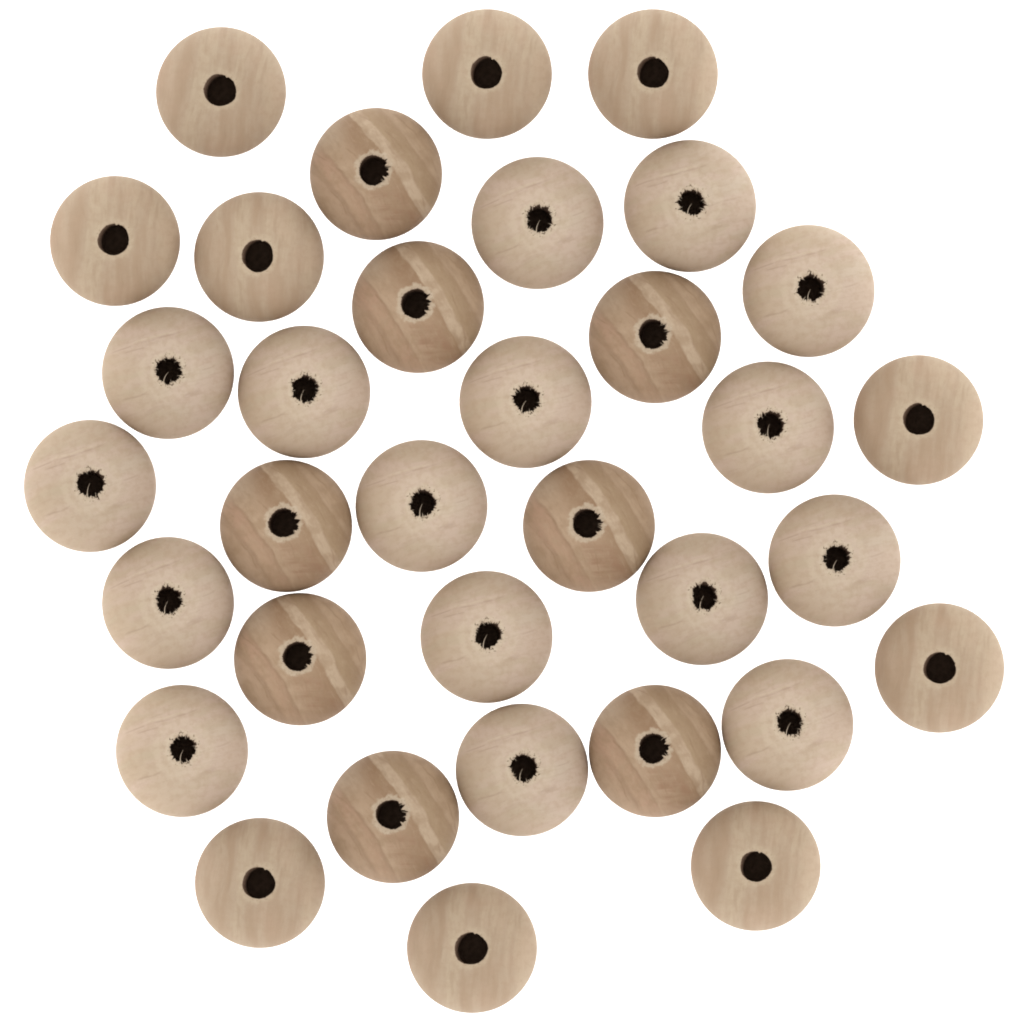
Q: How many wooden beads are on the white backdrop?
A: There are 34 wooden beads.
